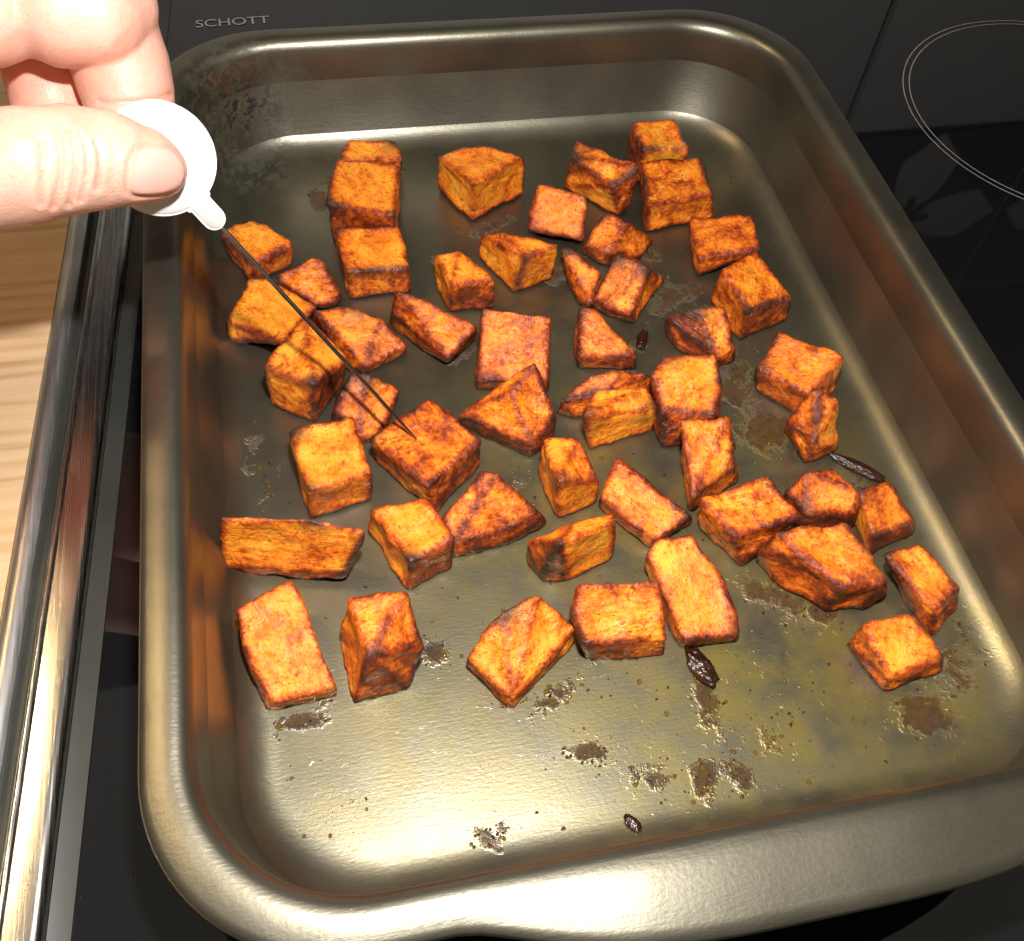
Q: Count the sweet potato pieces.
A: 51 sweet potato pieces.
